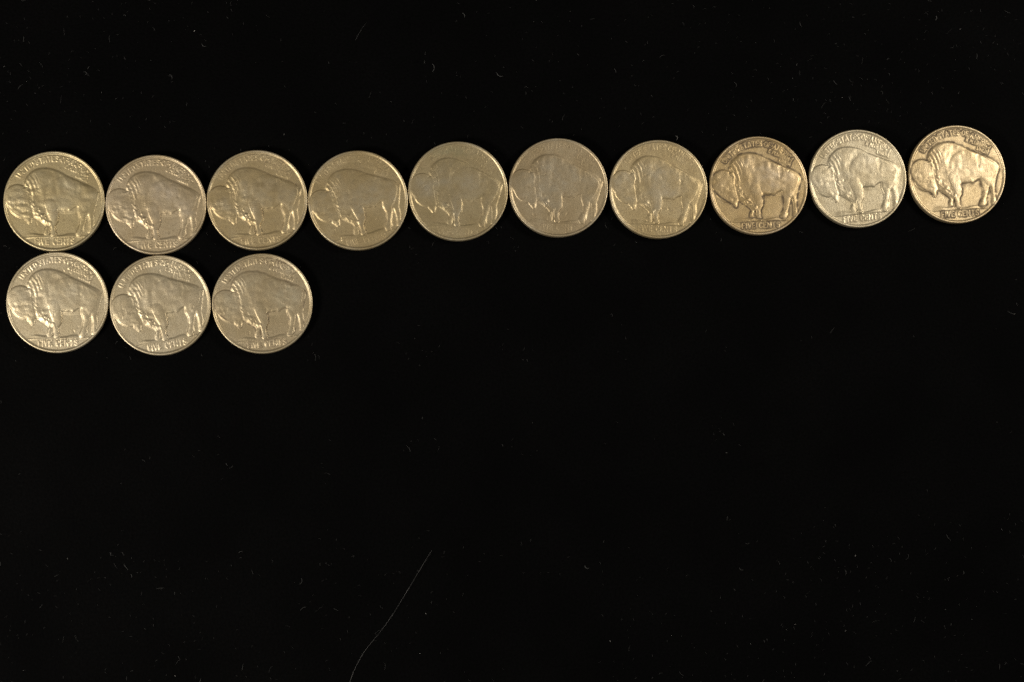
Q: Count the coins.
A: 13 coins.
